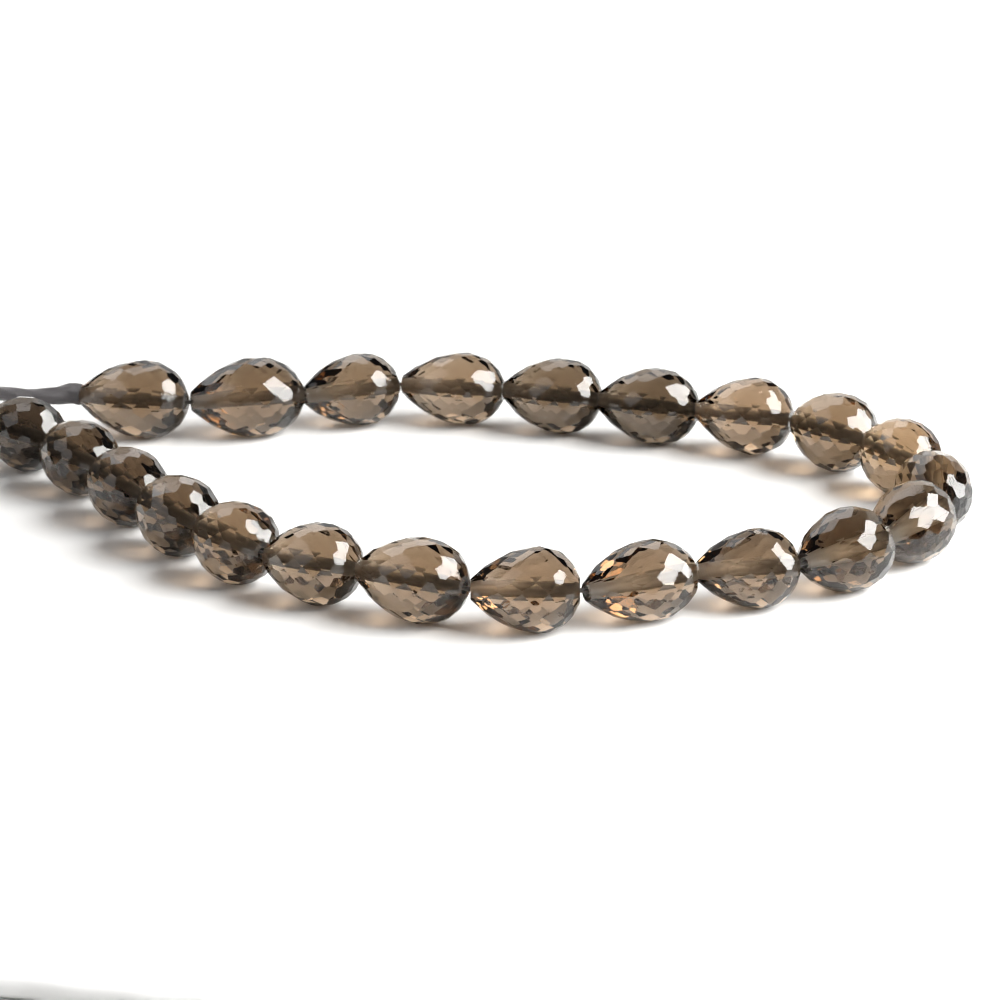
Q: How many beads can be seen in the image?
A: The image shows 22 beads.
